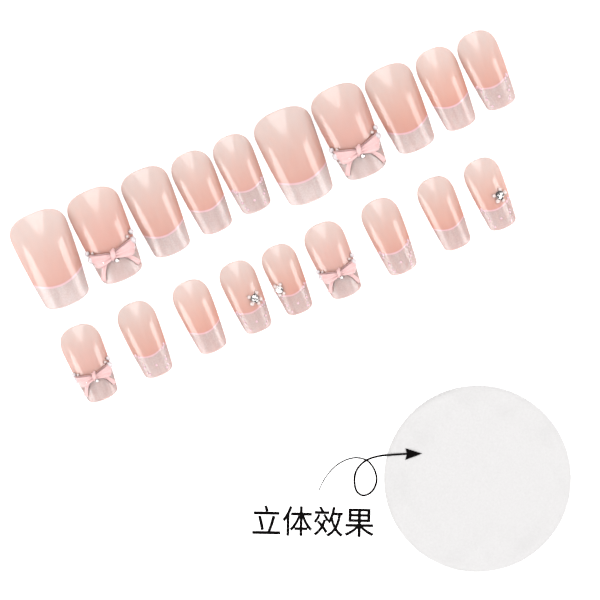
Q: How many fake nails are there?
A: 19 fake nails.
